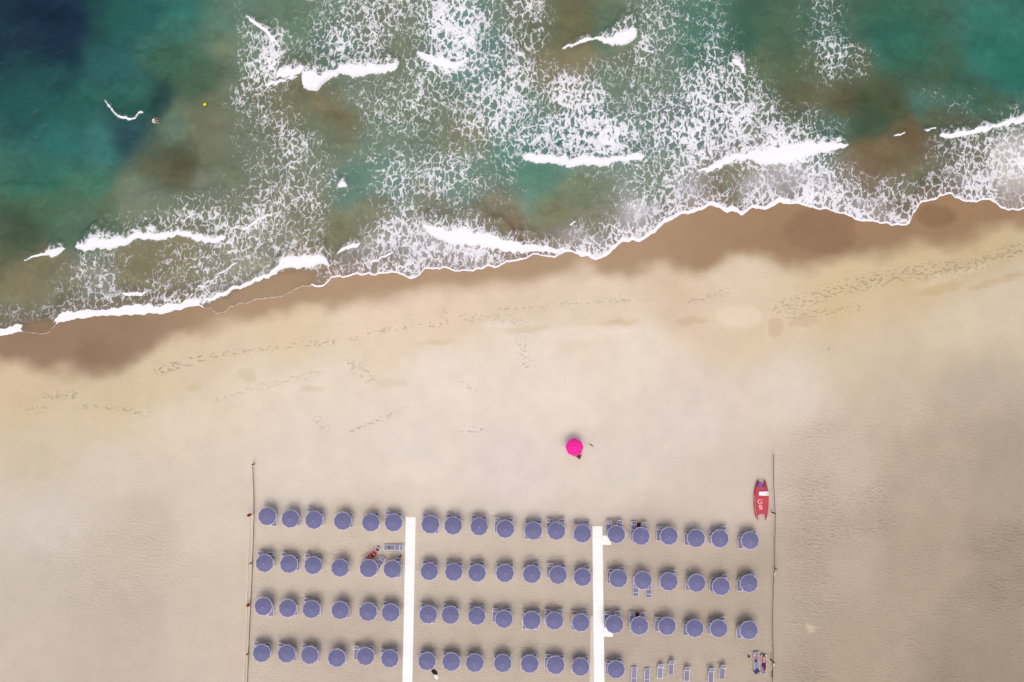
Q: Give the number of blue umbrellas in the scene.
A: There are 71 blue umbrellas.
